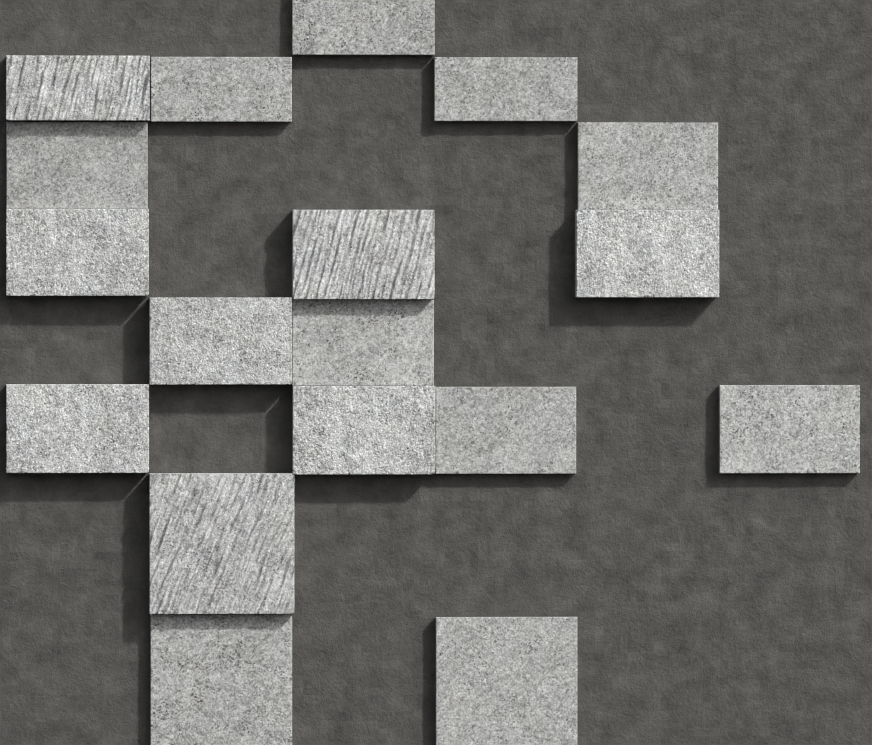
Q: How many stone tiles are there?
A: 18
